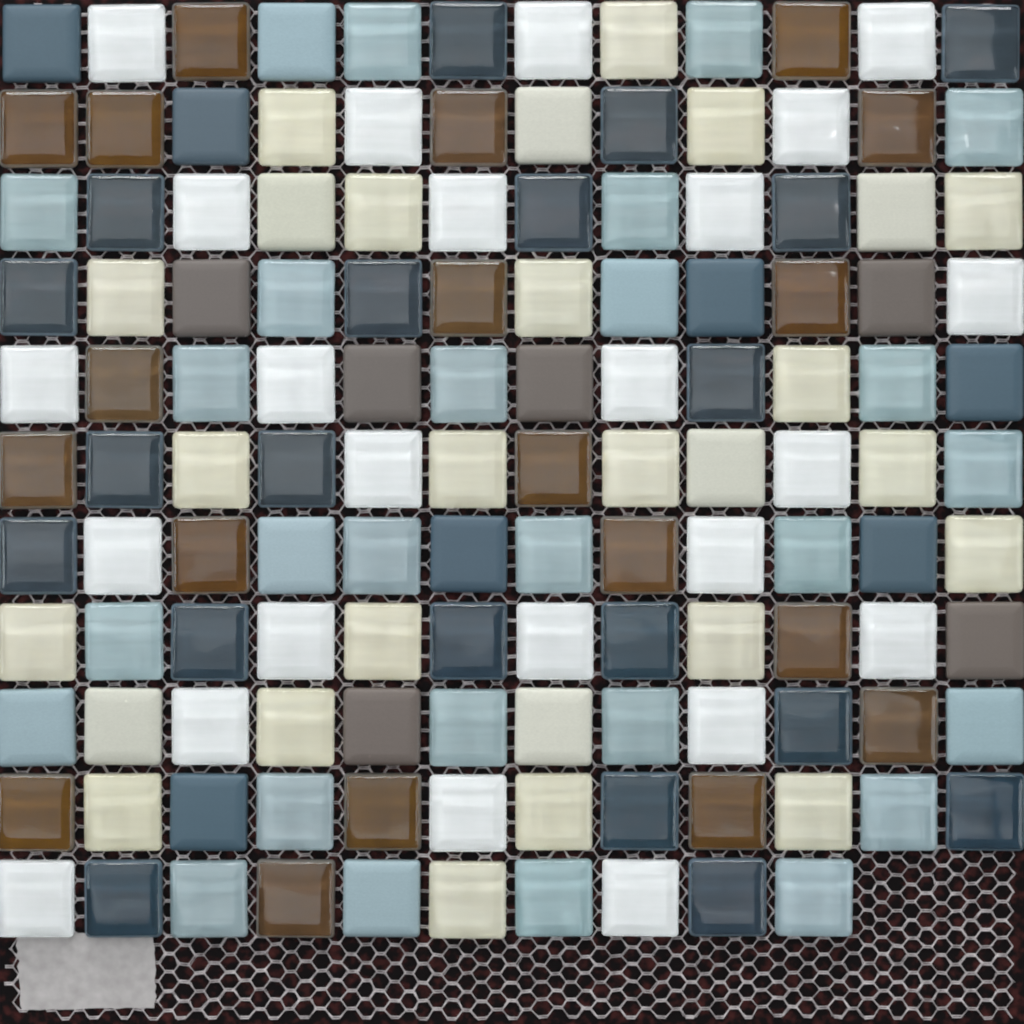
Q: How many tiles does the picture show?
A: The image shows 130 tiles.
